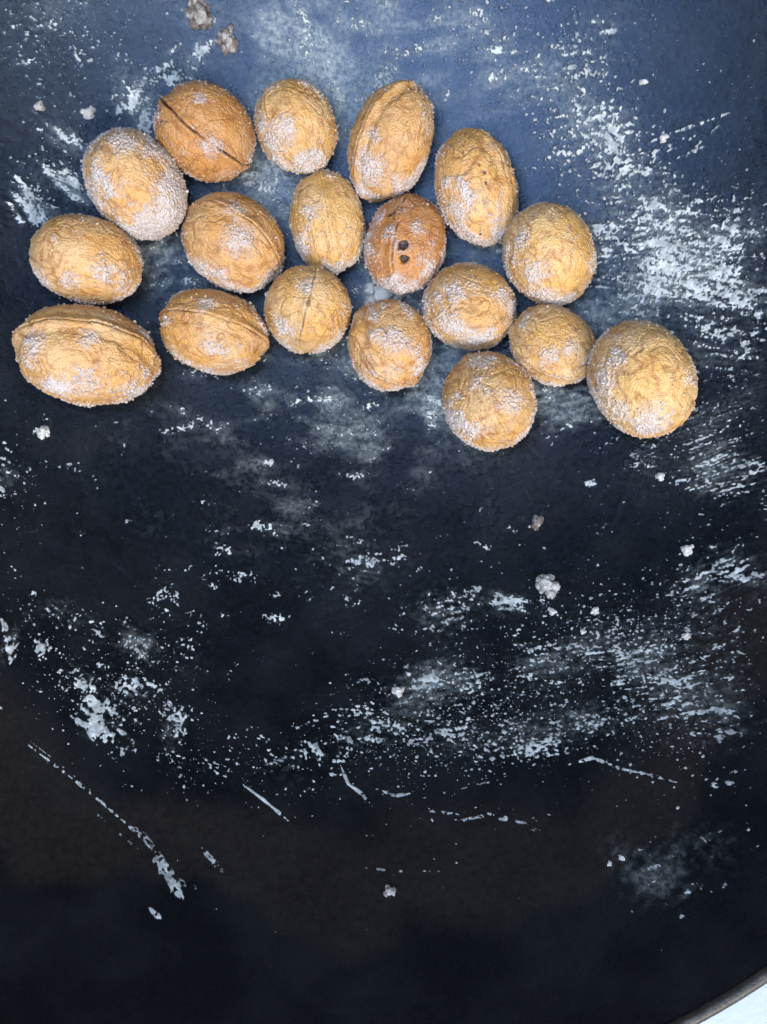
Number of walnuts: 18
